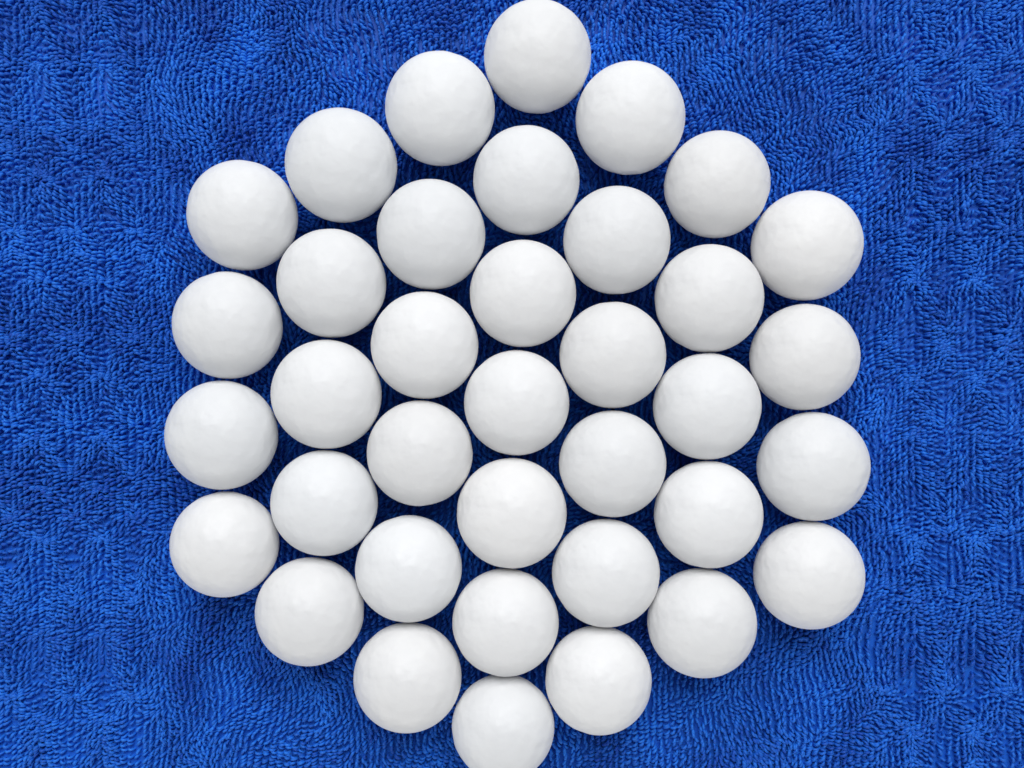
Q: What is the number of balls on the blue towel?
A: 37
